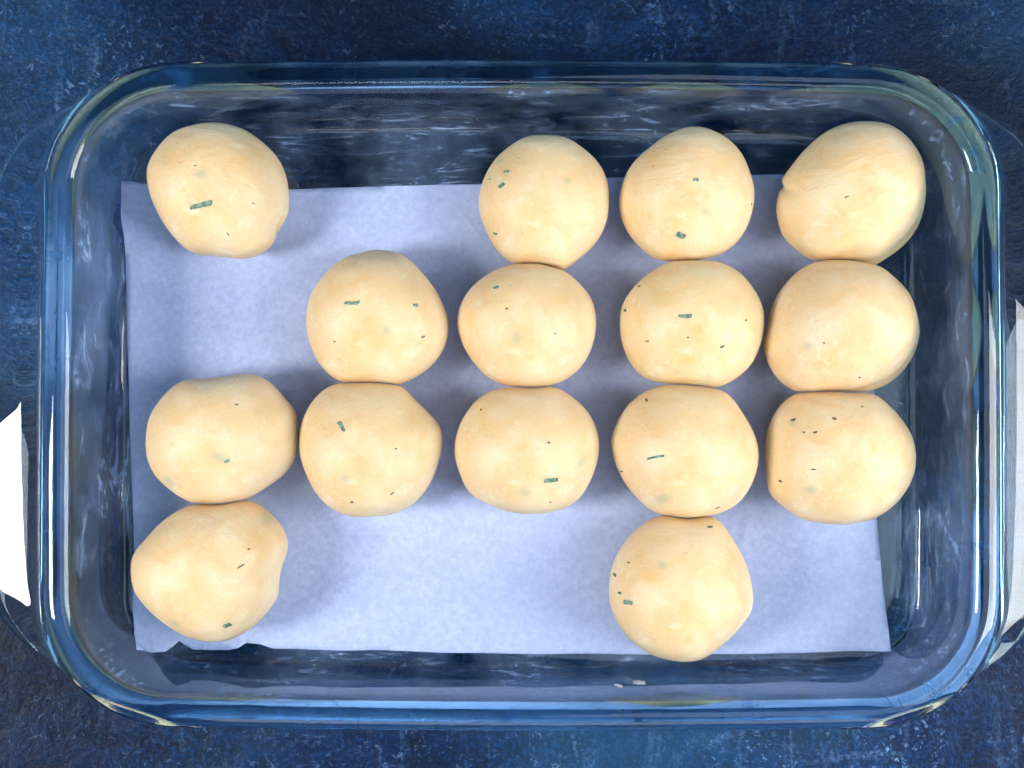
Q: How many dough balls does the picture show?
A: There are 15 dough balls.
